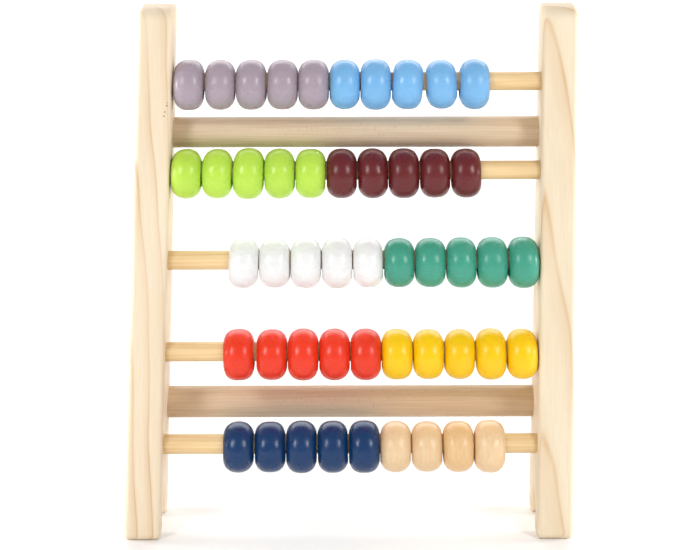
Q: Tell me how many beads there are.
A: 49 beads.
